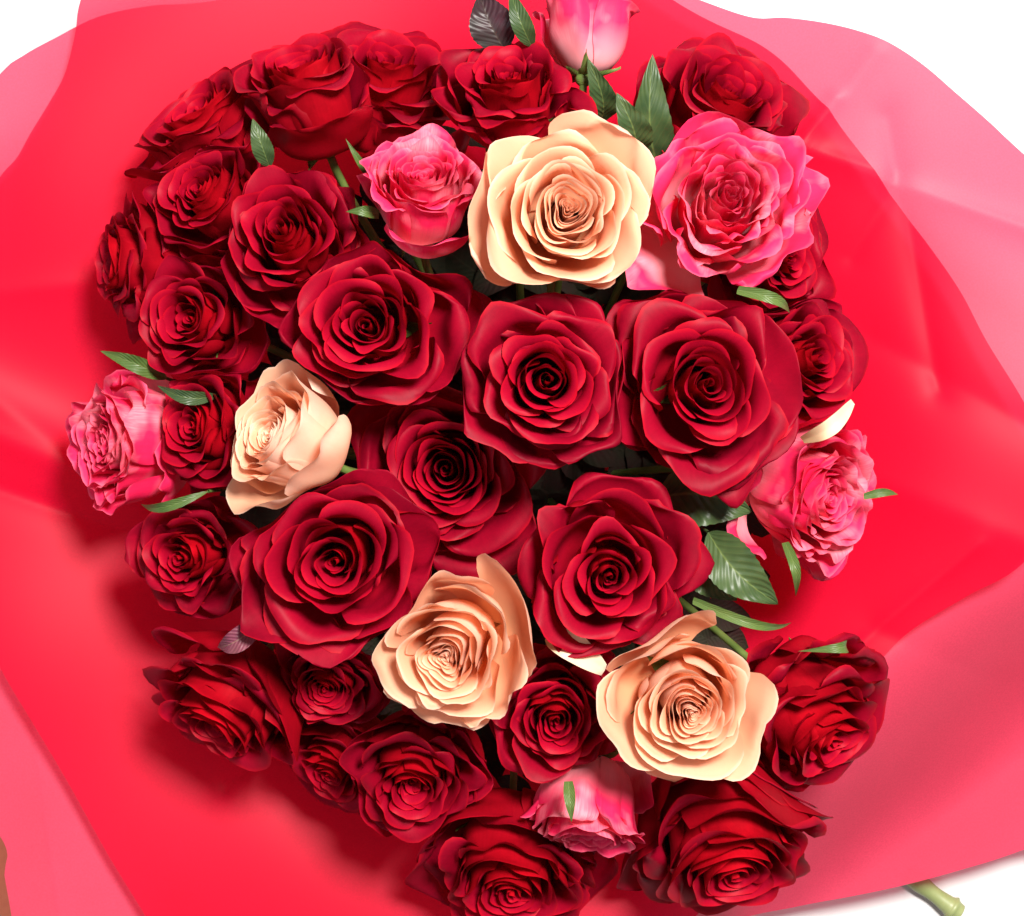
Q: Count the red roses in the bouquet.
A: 27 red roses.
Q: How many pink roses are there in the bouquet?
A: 6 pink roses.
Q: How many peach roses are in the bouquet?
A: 4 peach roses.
